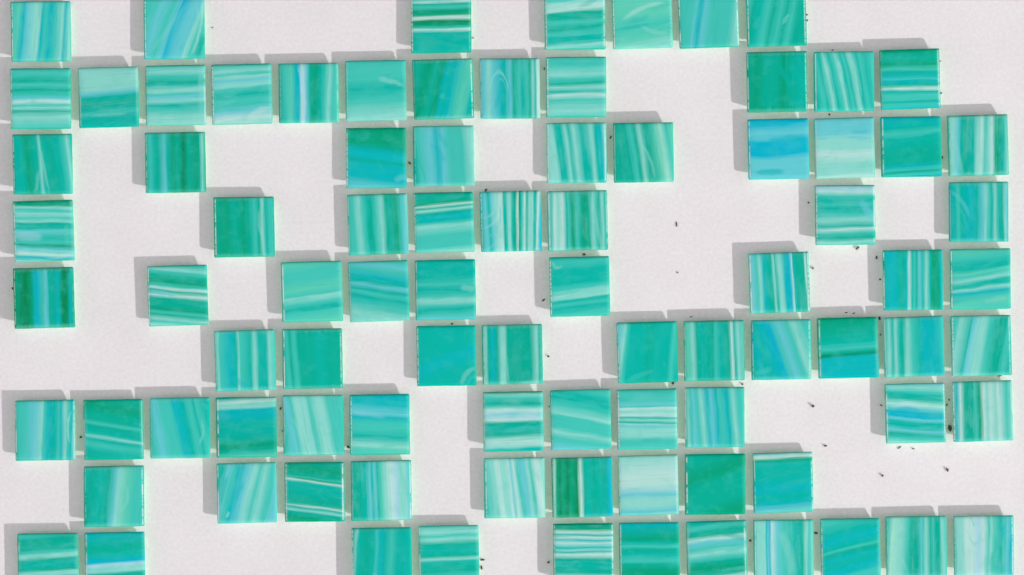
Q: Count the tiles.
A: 88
